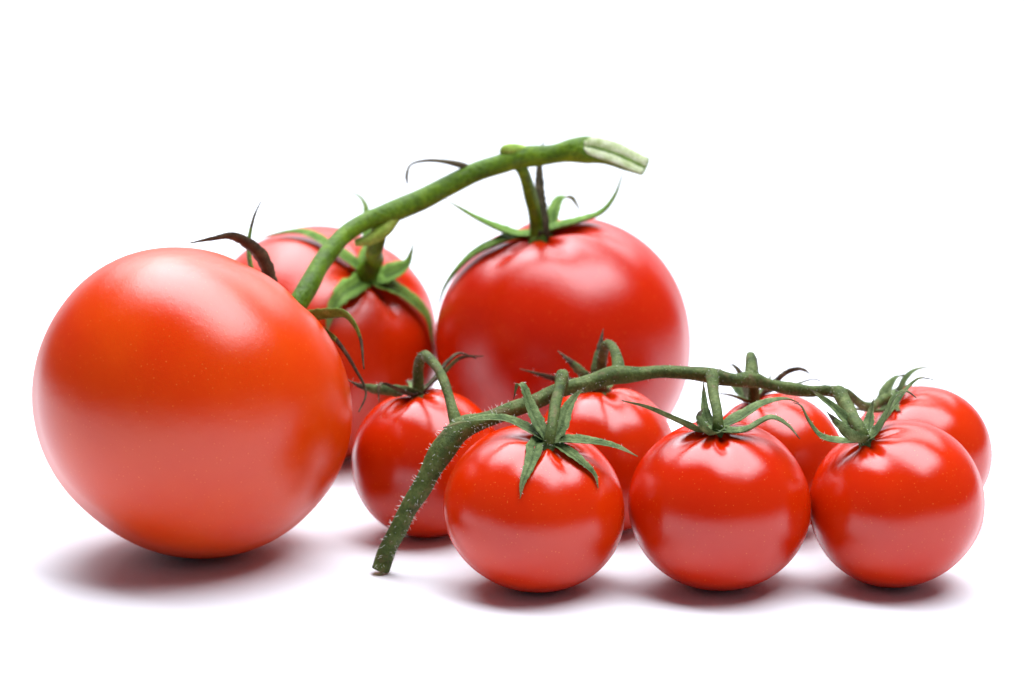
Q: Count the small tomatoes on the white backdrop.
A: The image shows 7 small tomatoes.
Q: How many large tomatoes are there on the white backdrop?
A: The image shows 3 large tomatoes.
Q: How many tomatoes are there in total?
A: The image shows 10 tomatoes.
